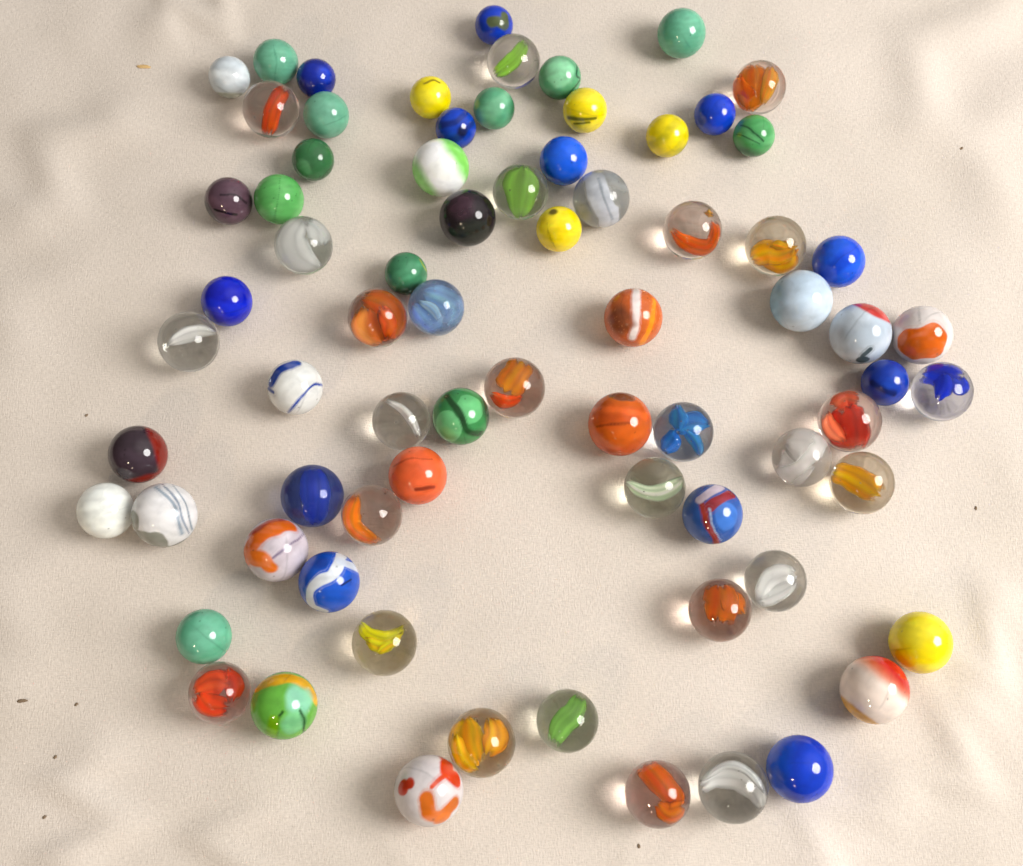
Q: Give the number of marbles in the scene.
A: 74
